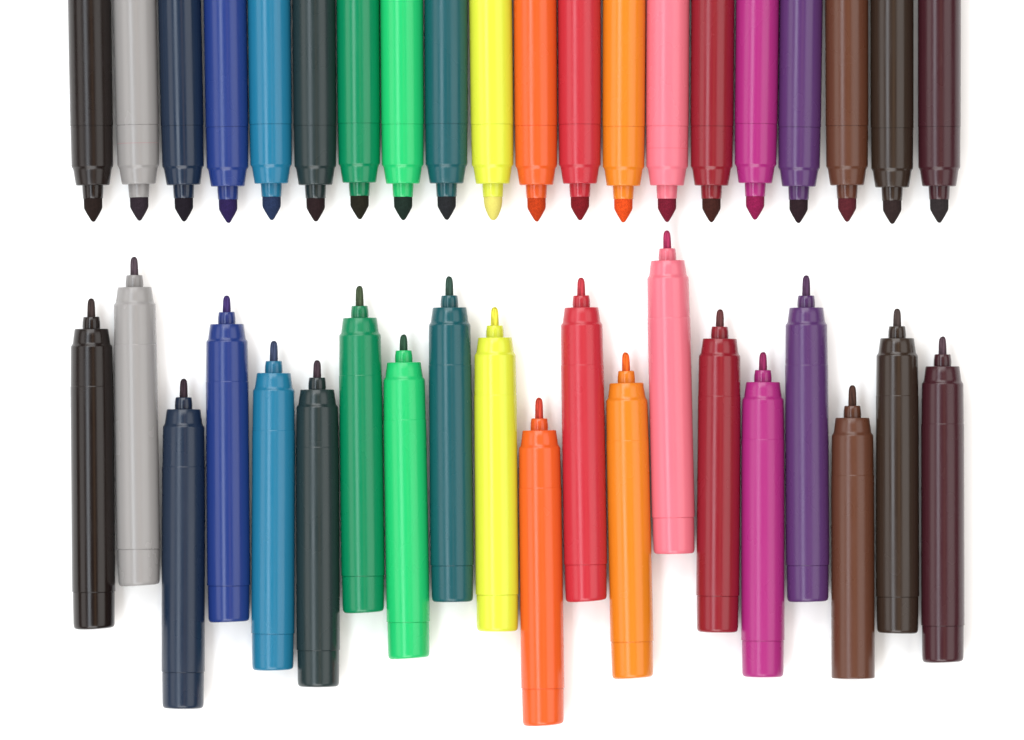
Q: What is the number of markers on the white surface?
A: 40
